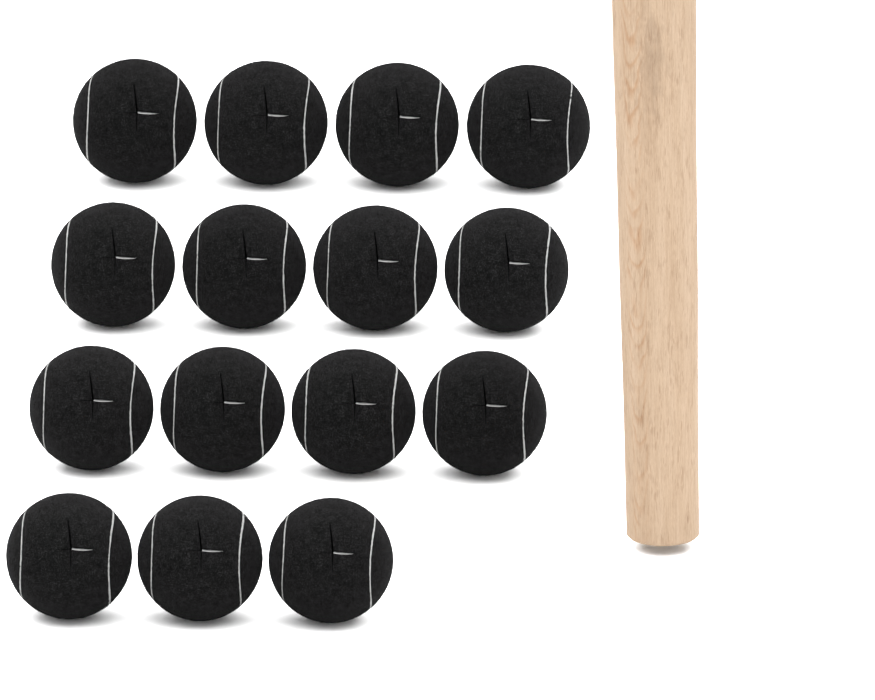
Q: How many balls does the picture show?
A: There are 15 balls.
